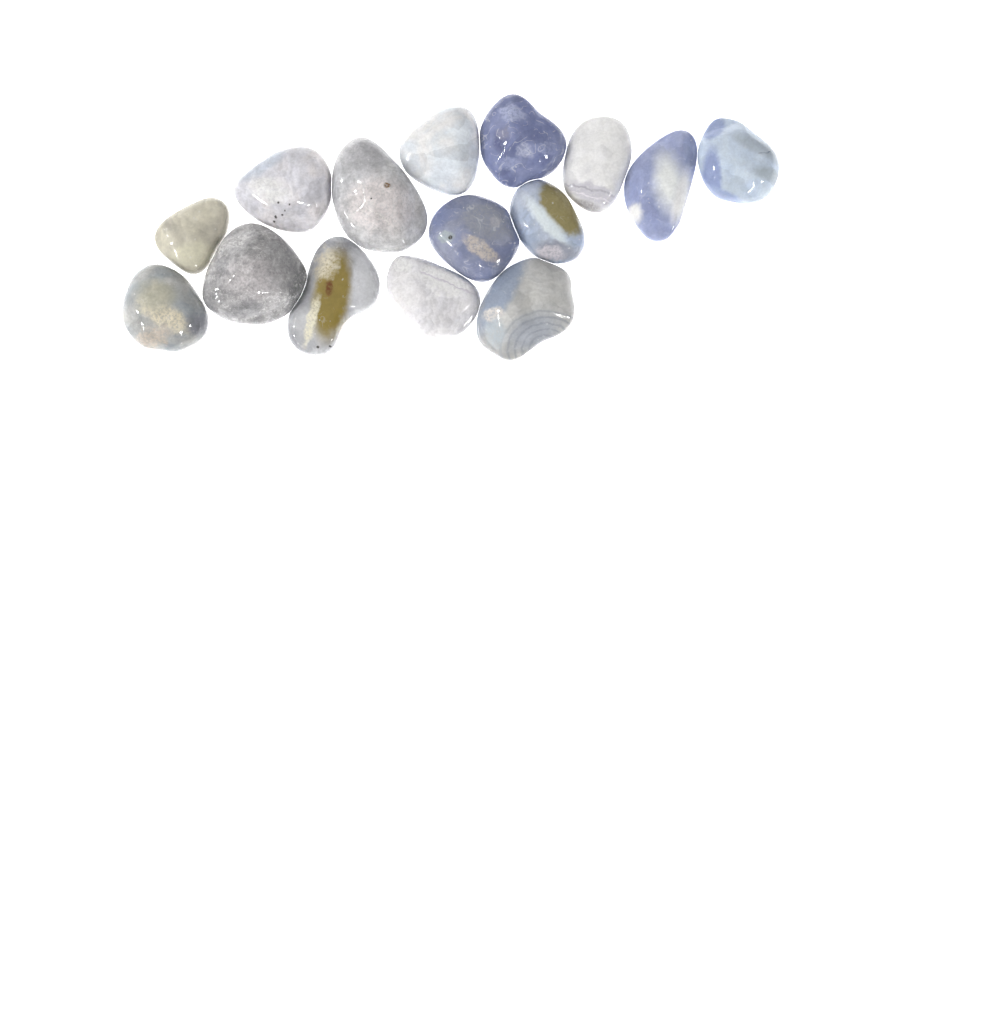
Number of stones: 15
